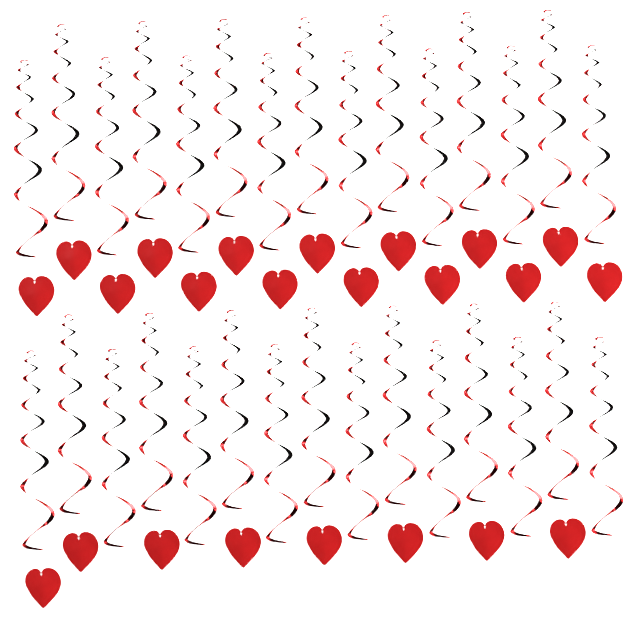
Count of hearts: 23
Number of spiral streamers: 30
